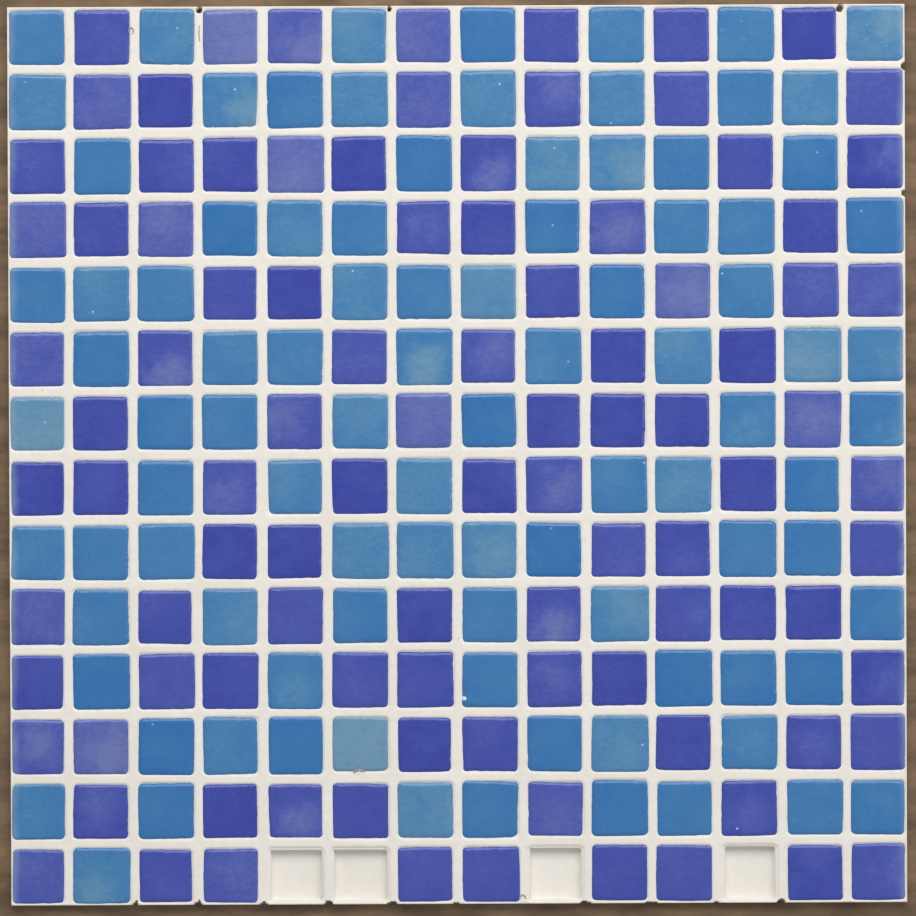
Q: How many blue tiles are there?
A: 94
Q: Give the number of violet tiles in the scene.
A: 98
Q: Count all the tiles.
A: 192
